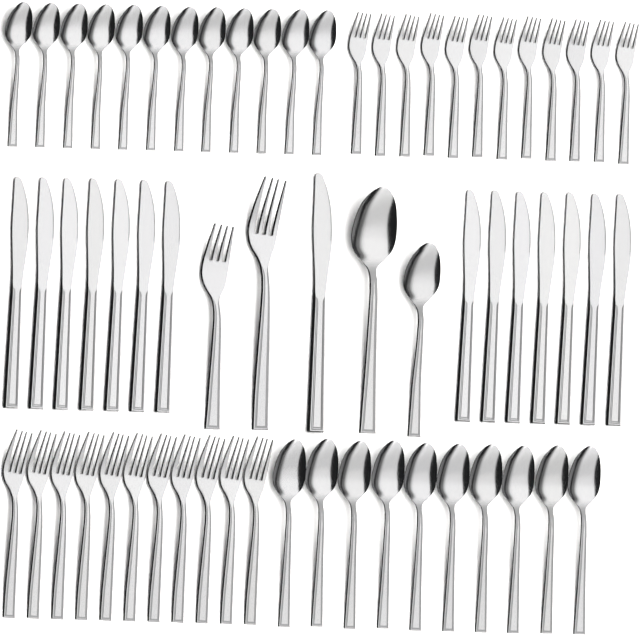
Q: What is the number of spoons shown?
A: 24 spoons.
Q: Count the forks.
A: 25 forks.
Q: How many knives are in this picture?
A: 15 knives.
